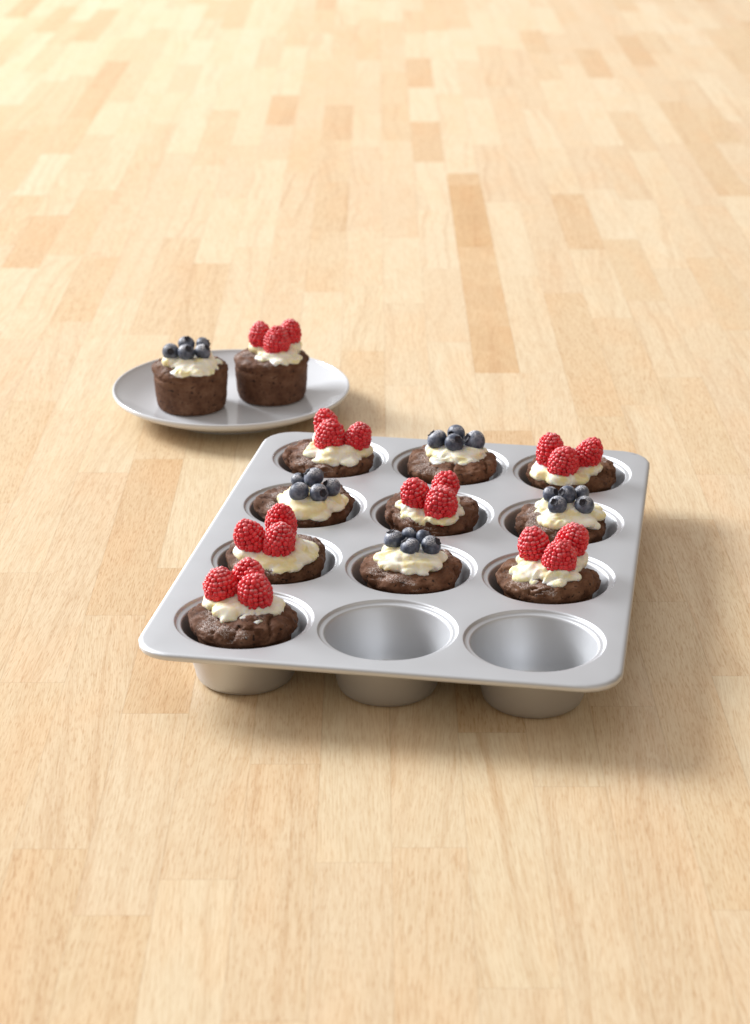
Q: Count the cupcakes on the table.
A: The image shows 12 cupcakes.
